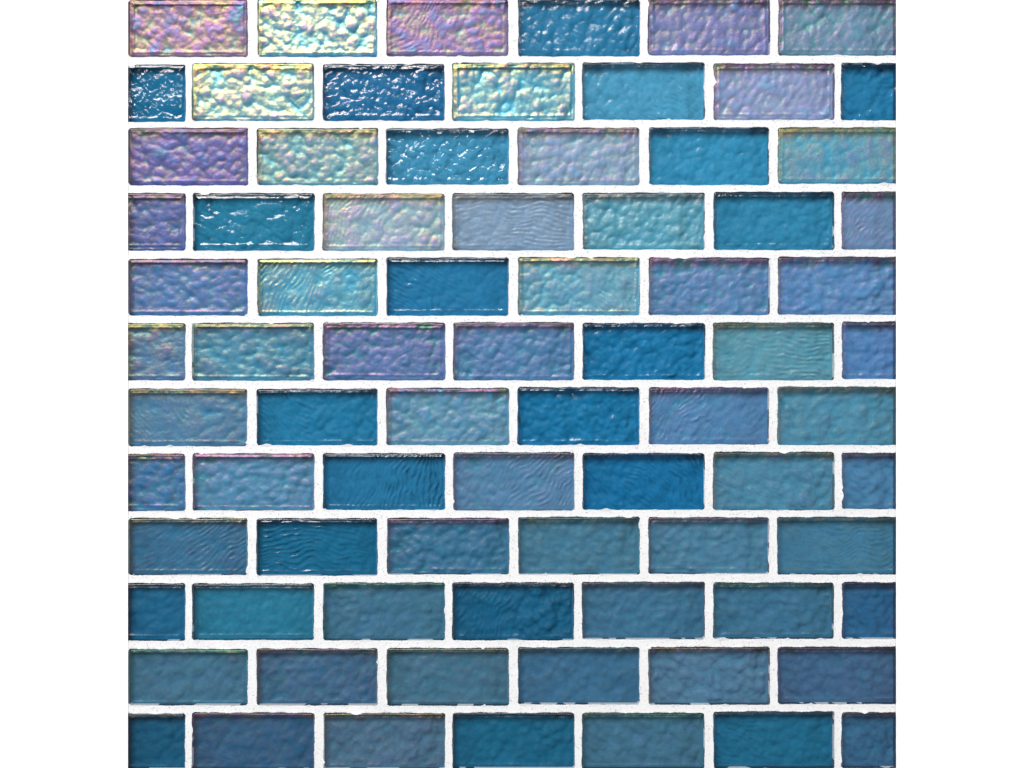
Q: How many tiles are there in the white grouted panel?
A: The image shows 78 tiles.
